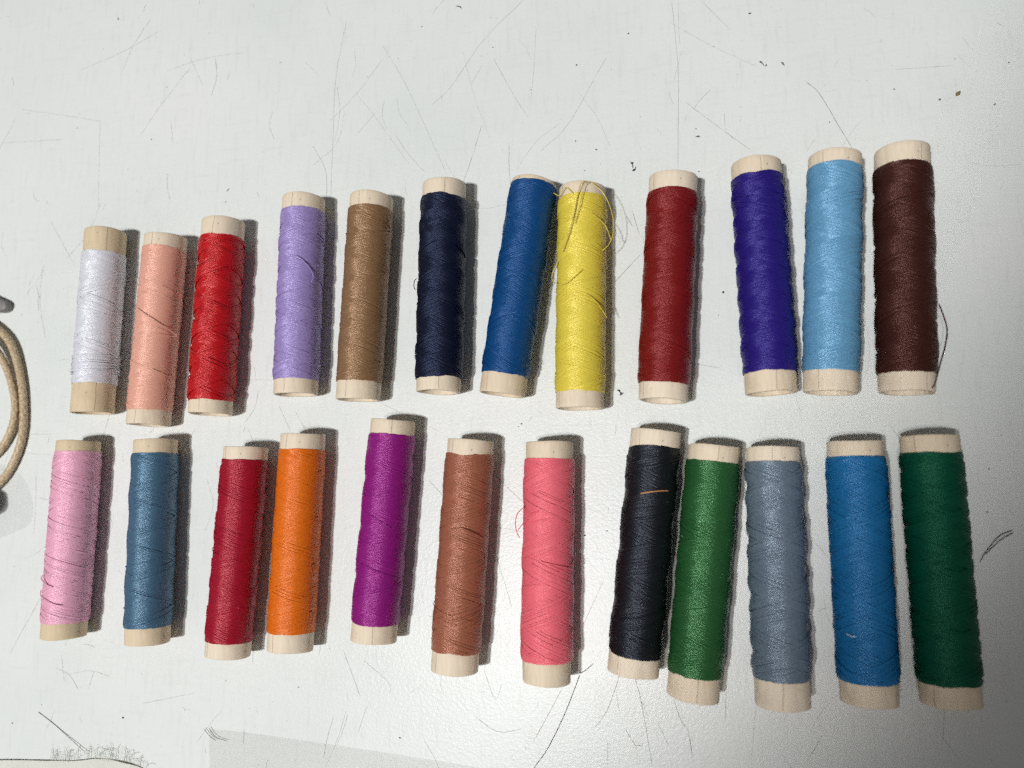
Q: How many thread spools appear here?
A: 24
